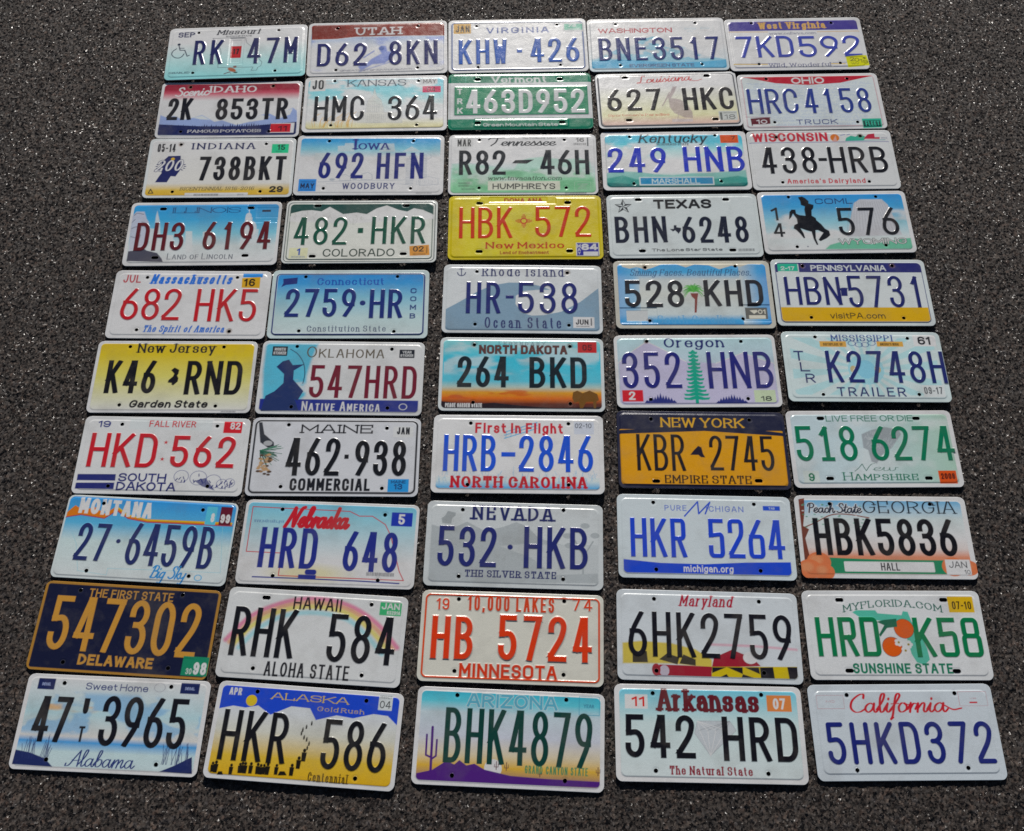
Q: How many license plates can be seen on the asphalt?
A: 50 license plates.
